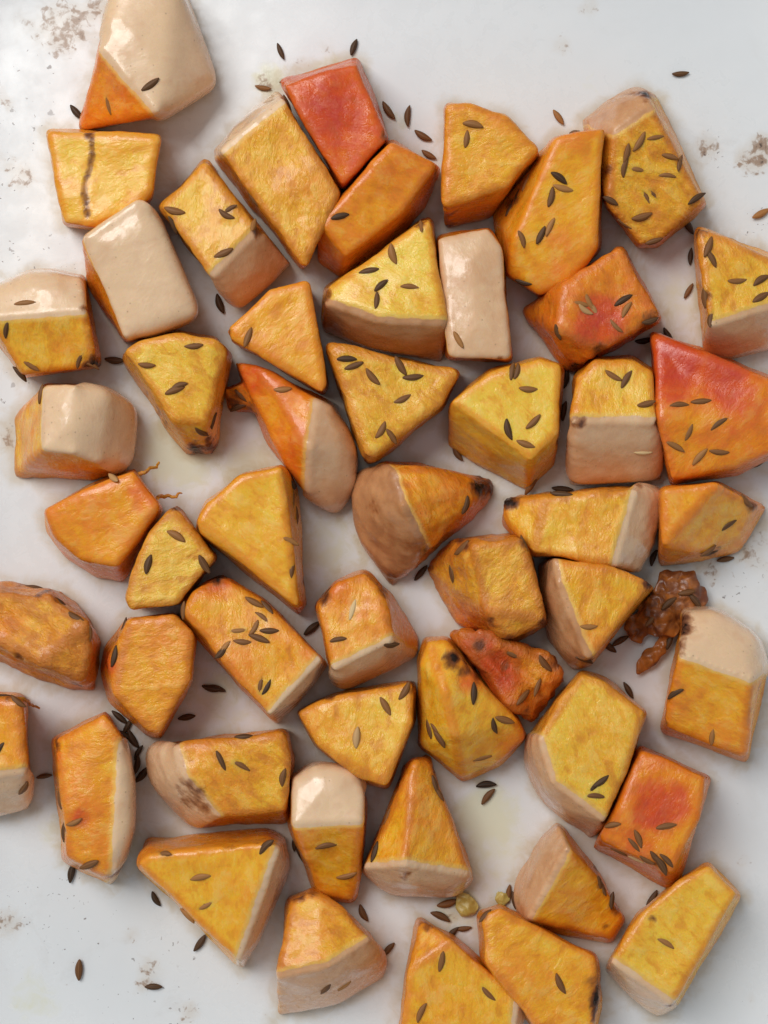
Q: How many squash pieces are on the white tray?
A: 52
